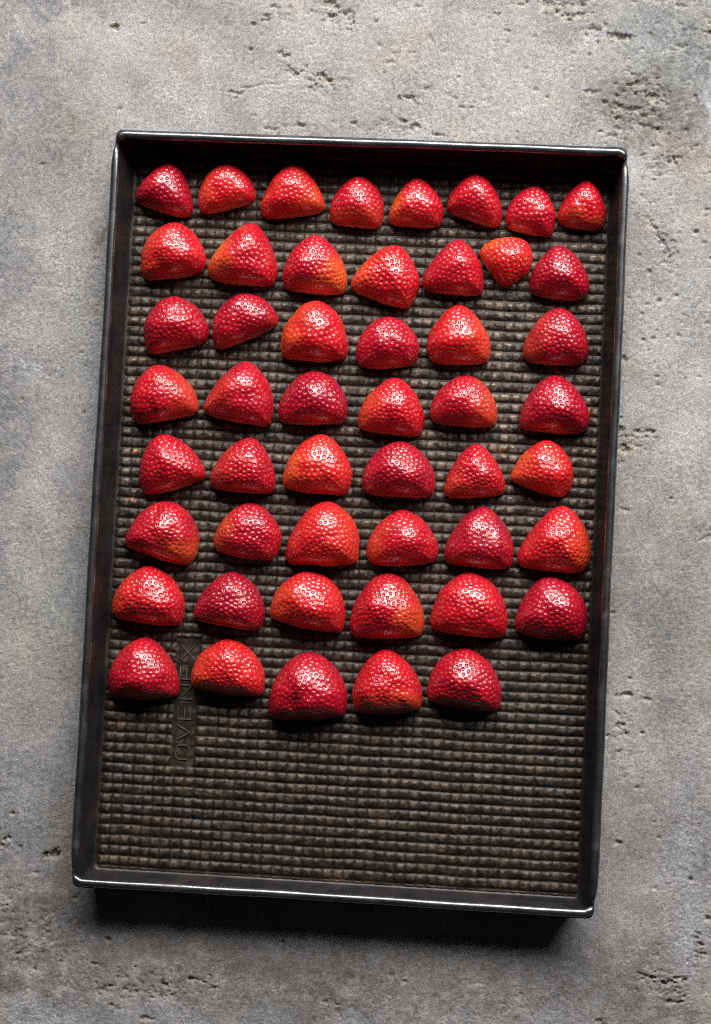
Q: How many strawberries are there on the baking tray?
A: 50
